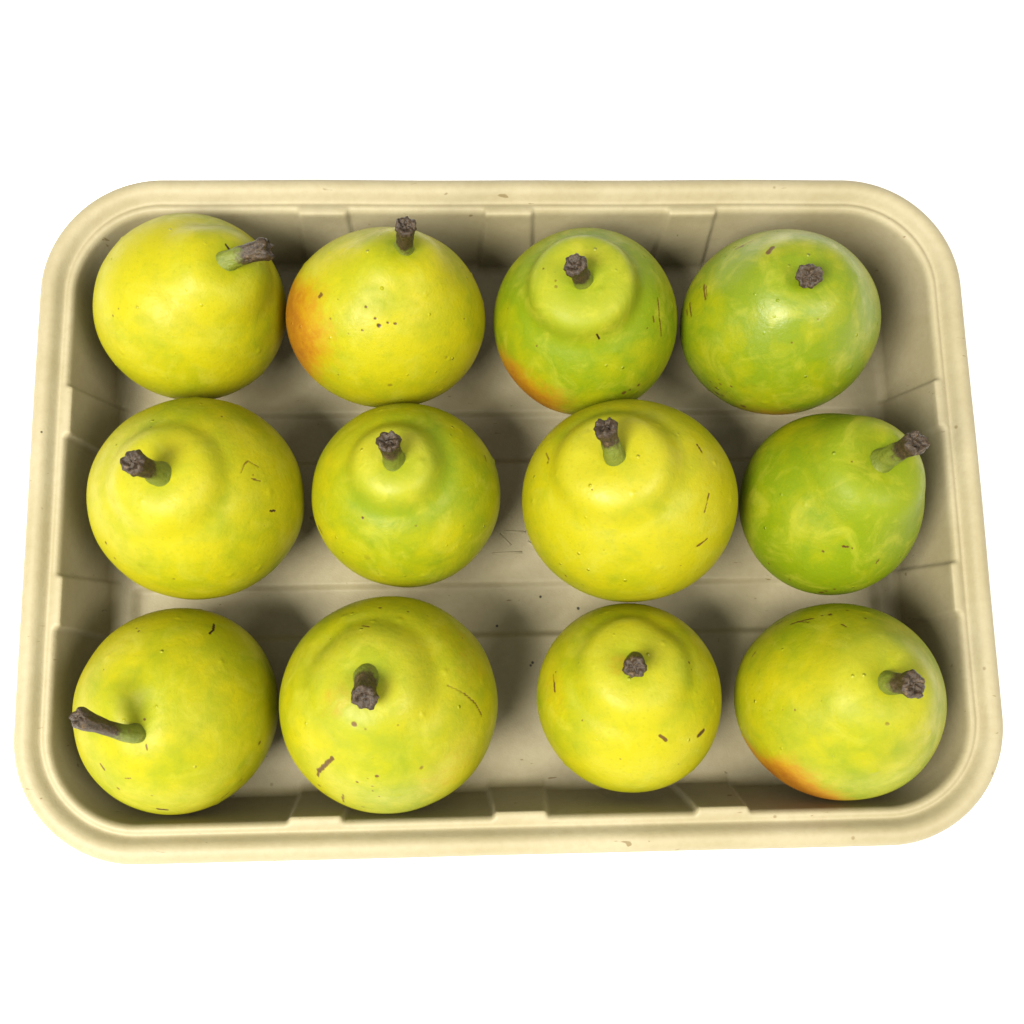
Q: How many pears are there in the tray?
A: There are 12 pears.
